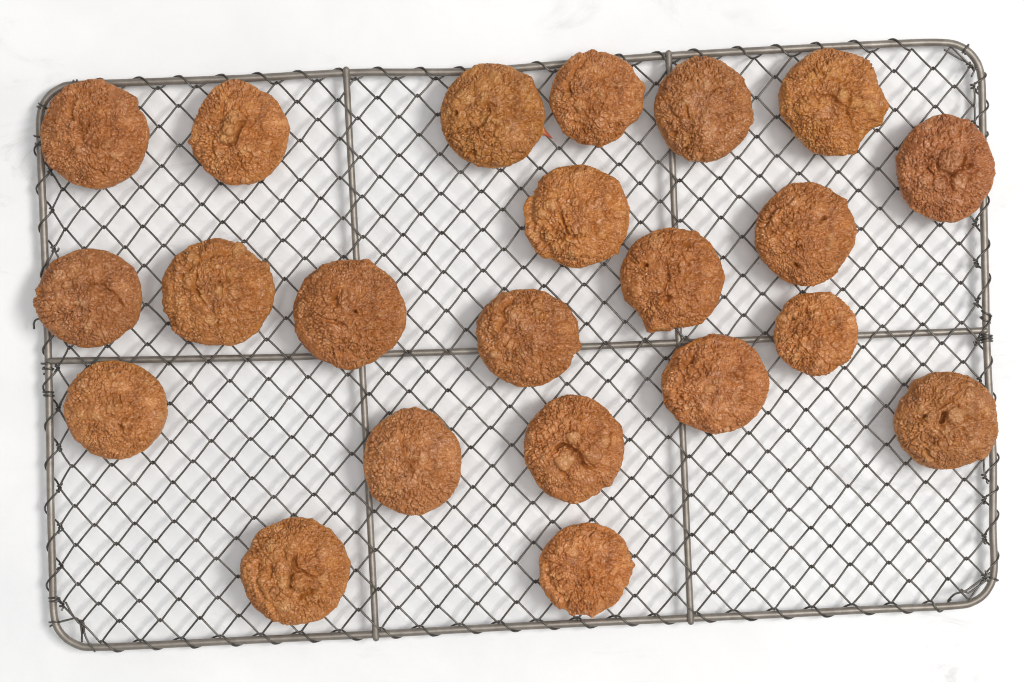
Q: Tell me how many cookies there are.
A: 22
